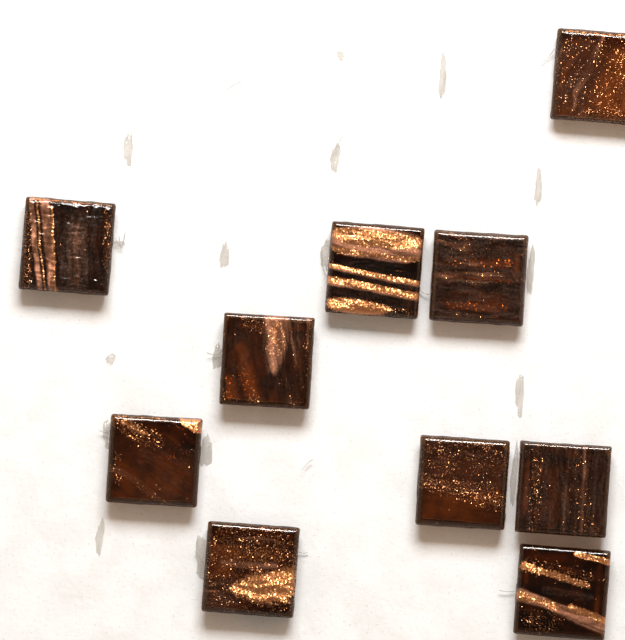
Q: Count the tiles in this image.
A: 10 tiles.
